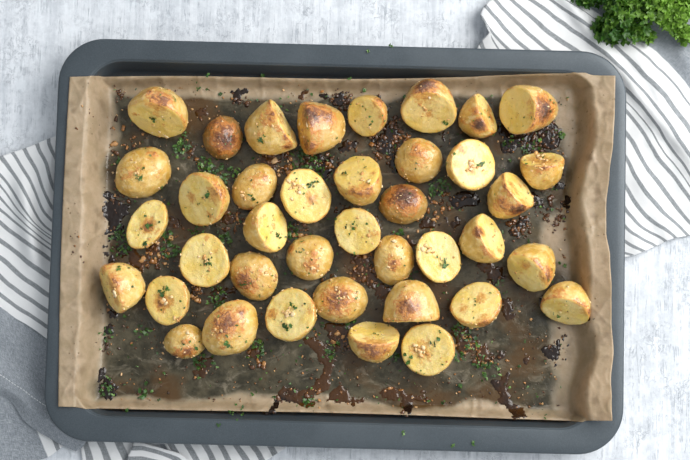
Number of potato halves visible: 39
